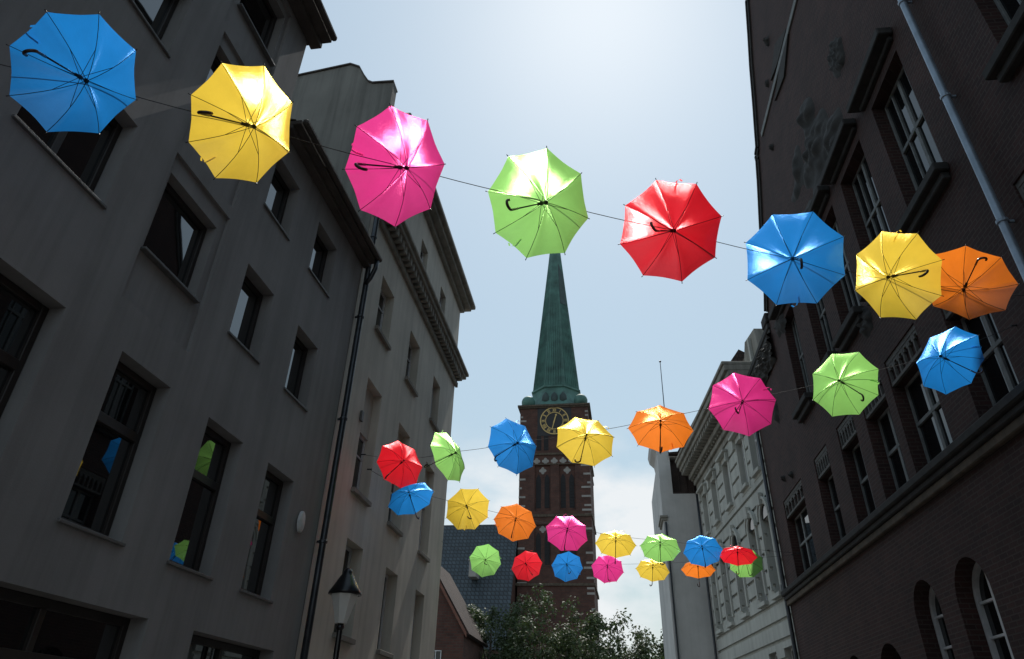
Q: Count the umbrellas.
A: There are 31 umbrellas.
